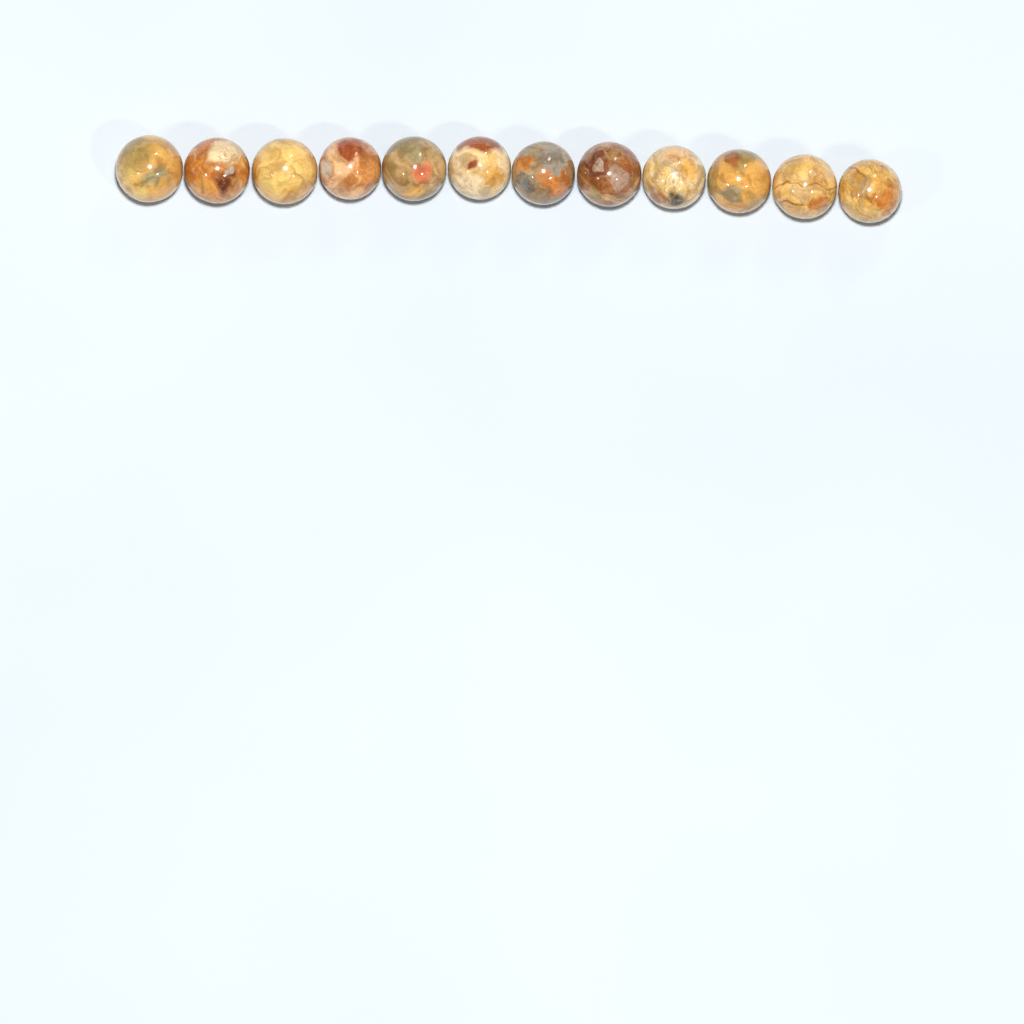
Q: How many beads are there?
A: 12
